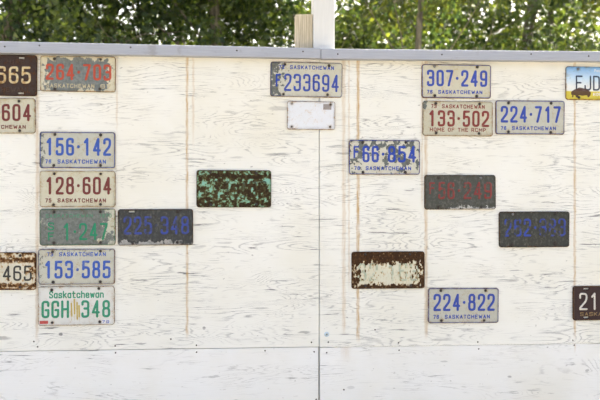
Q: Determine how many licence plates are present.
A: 23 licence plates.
